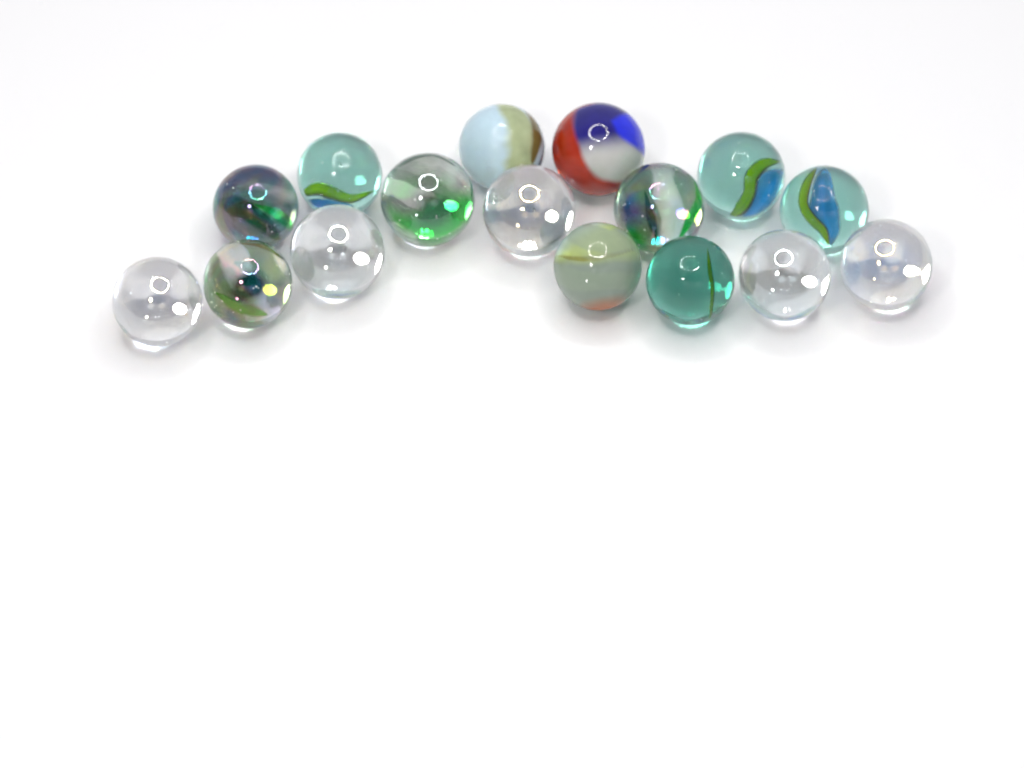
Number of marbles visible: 16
